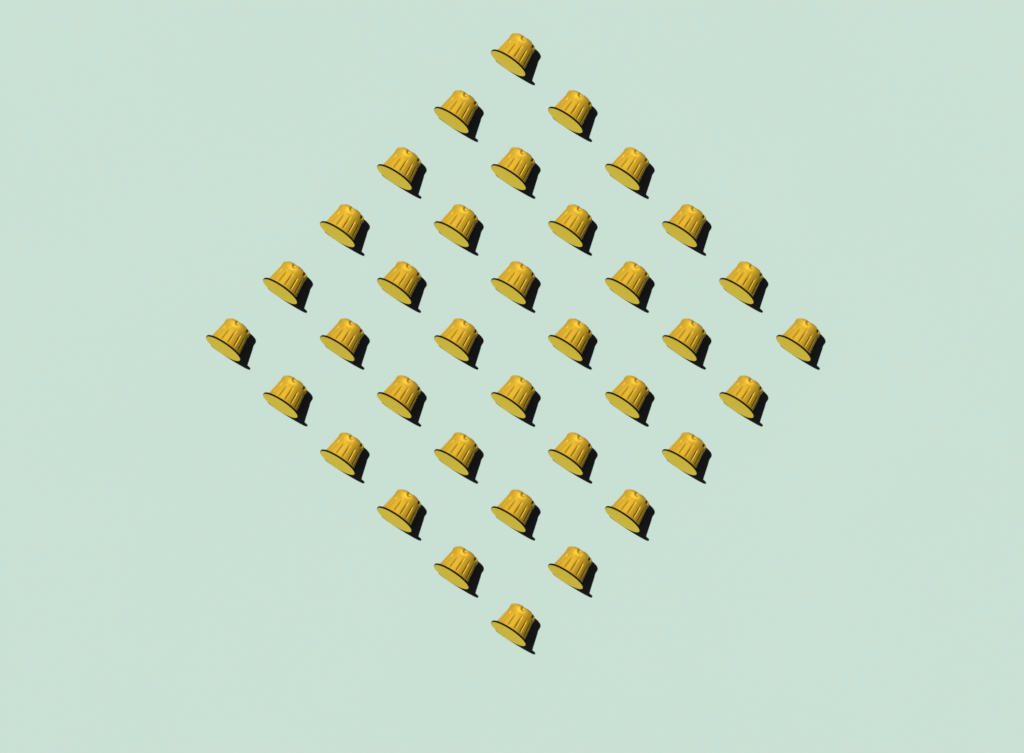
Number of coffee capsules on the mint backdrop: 36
